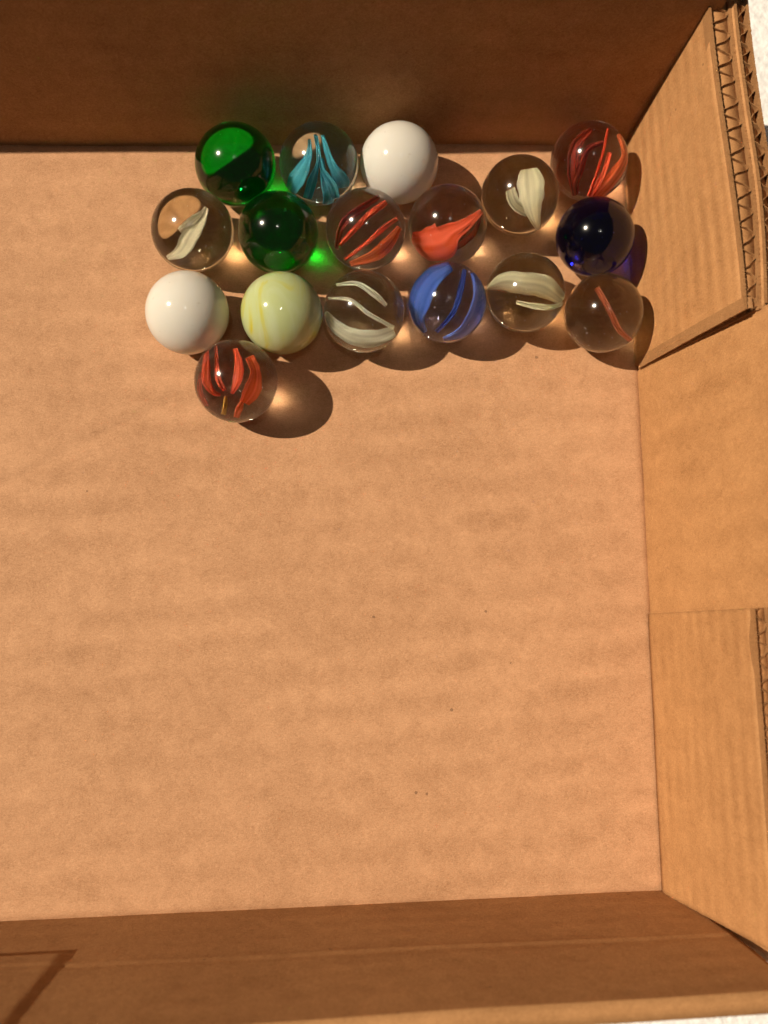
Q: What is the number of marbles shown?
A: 17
